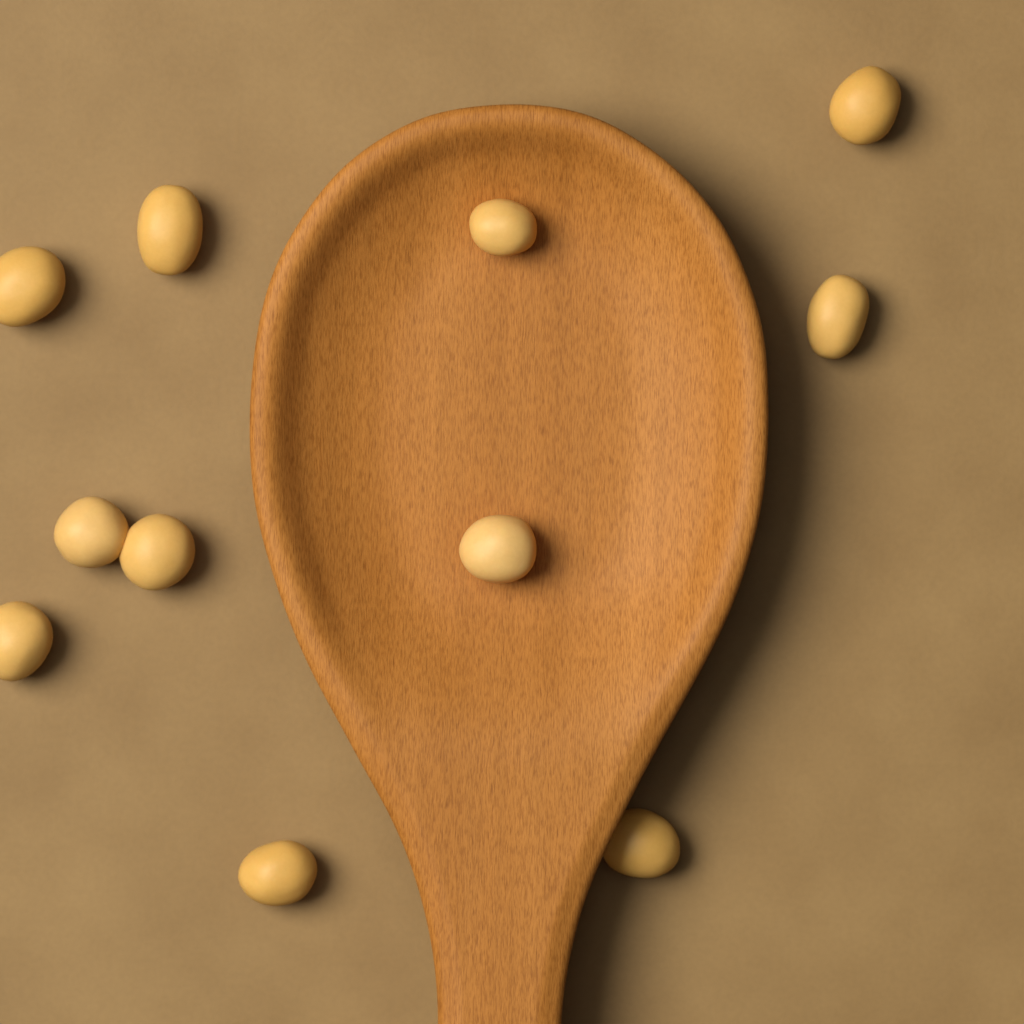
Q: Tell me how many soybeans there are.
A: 11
